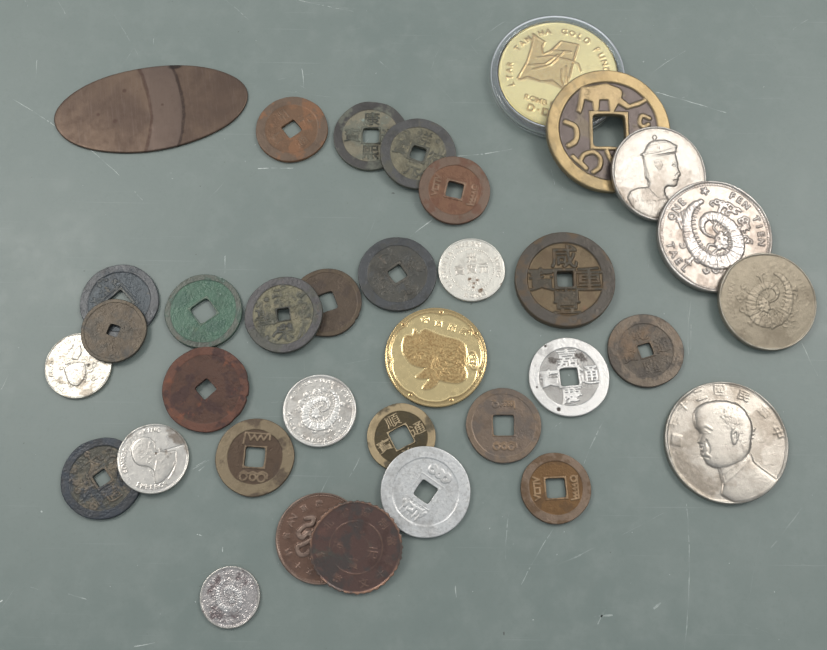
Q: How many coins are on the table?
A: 34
